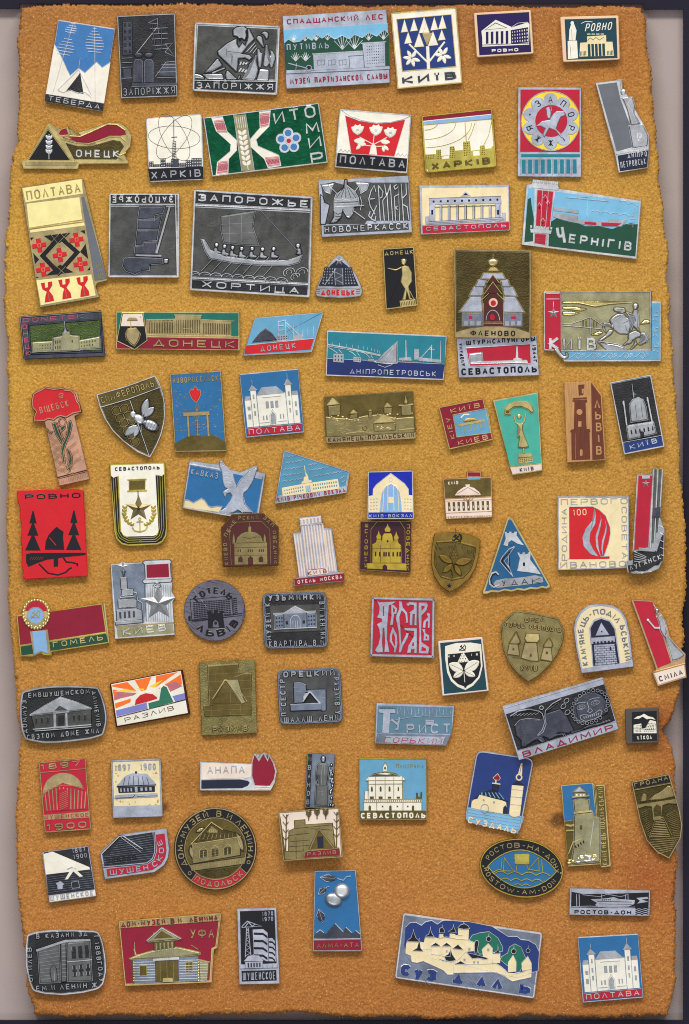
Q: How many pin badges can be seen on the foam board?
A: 87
